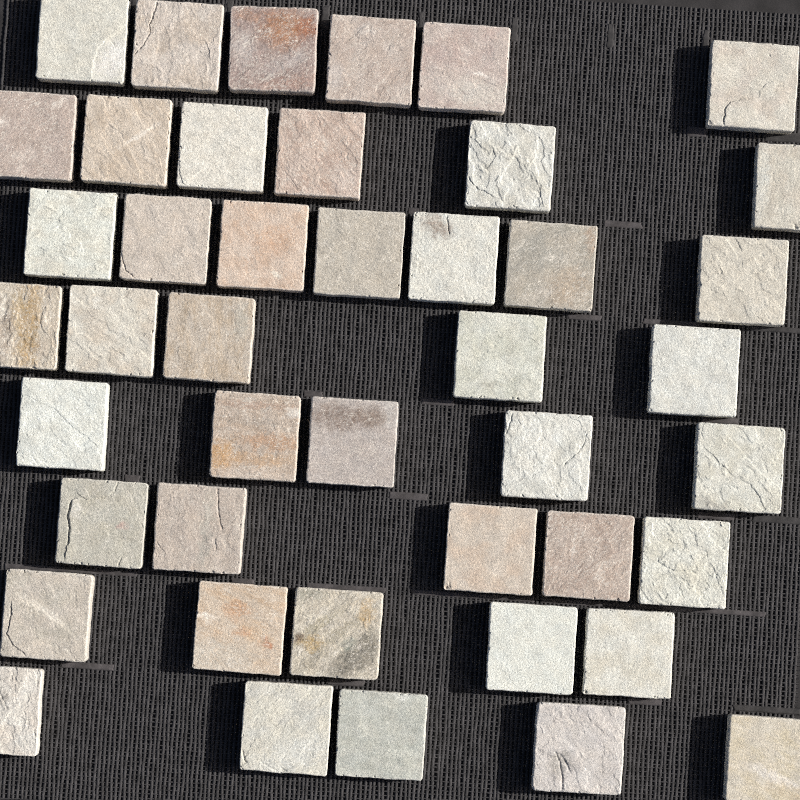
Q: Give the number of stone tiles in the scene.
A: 44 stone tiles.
